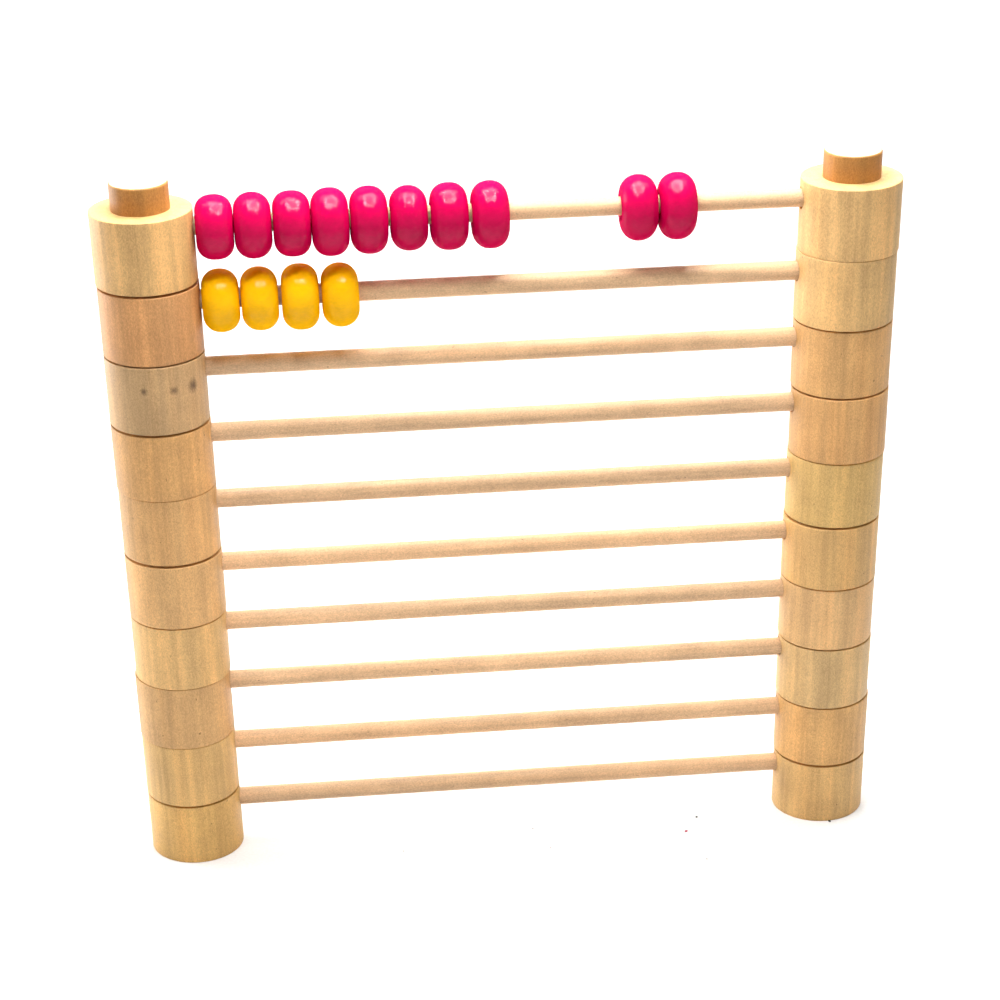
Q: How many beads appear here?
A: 14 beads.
